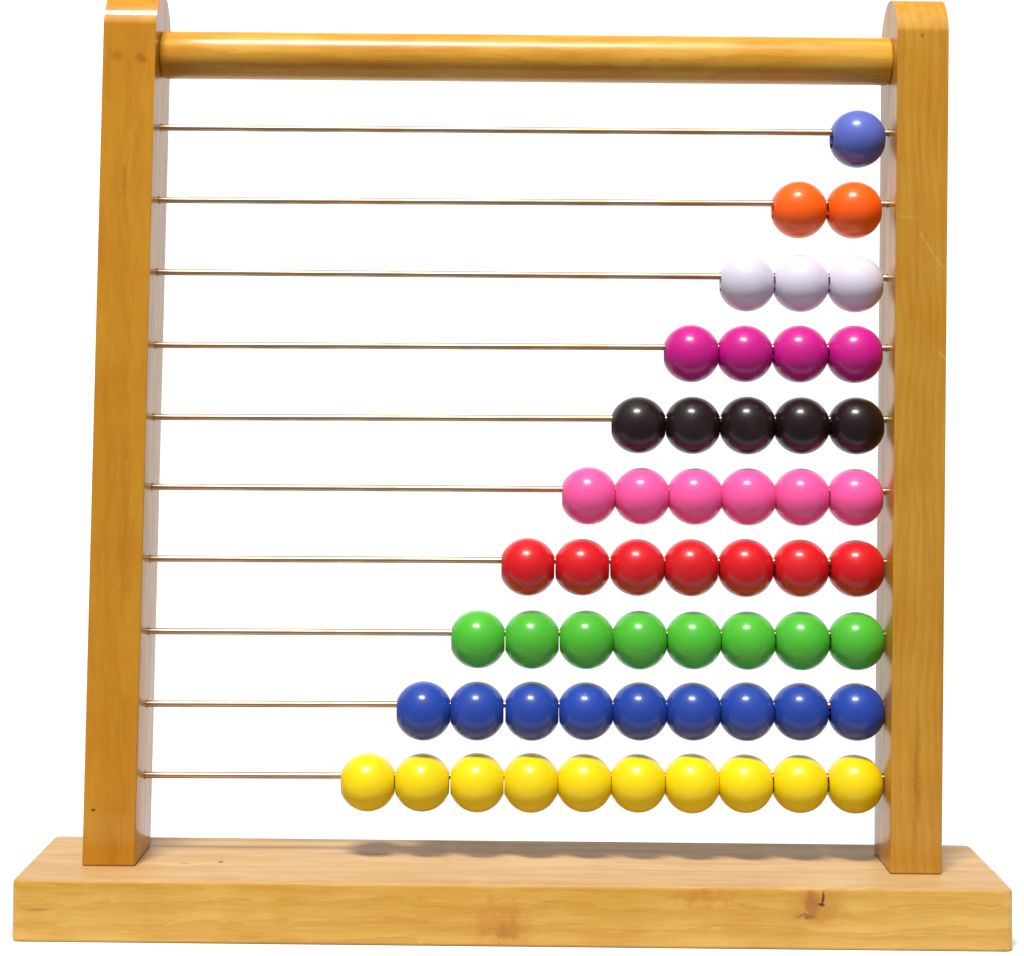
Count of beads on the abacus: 55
